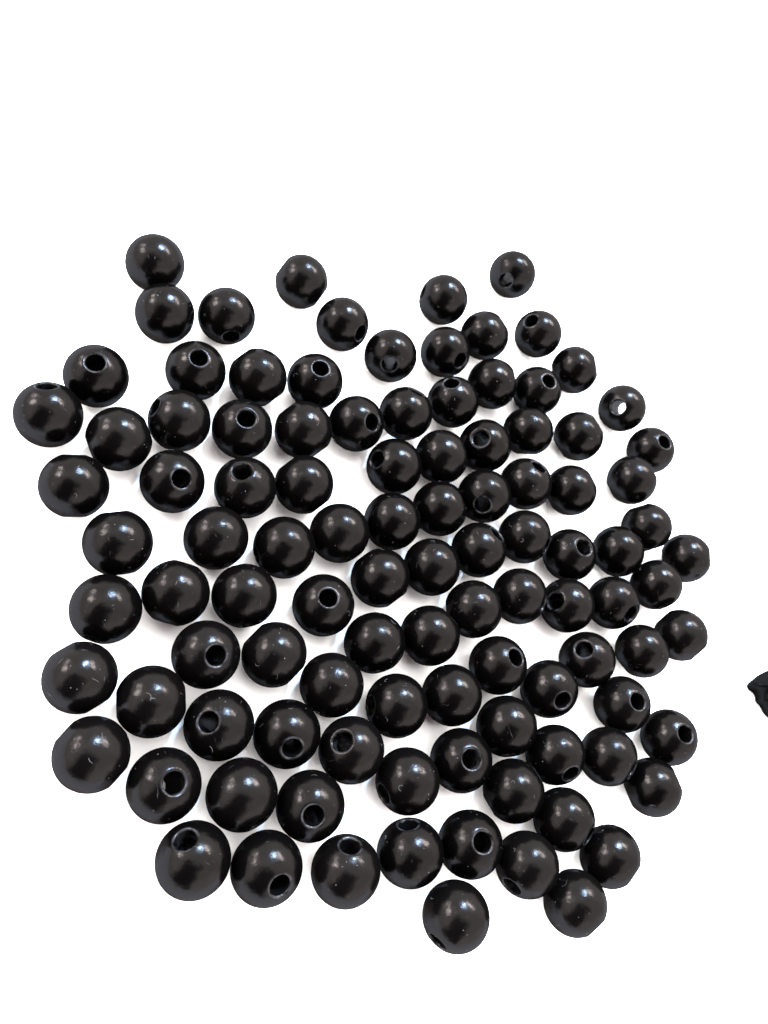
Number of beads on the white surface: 104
